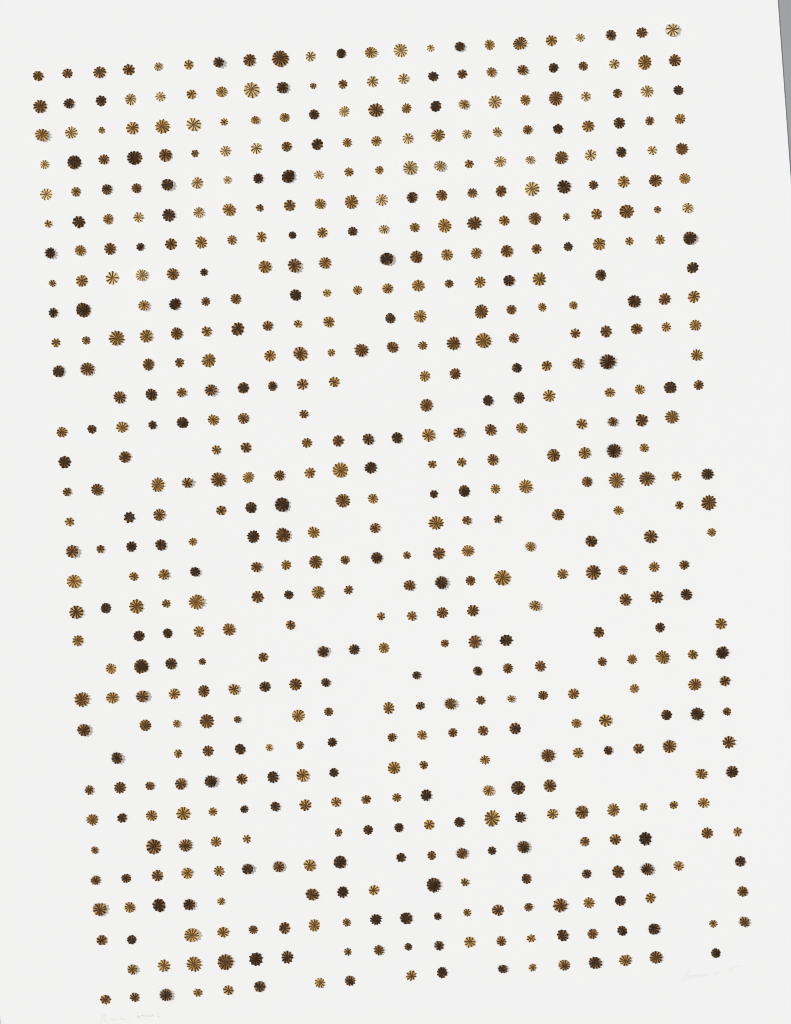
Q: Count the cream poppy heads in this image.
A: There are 42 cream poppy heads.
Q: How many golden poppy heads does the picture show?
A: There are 199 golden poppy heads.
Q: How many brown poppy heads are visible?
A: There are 198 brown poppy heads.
